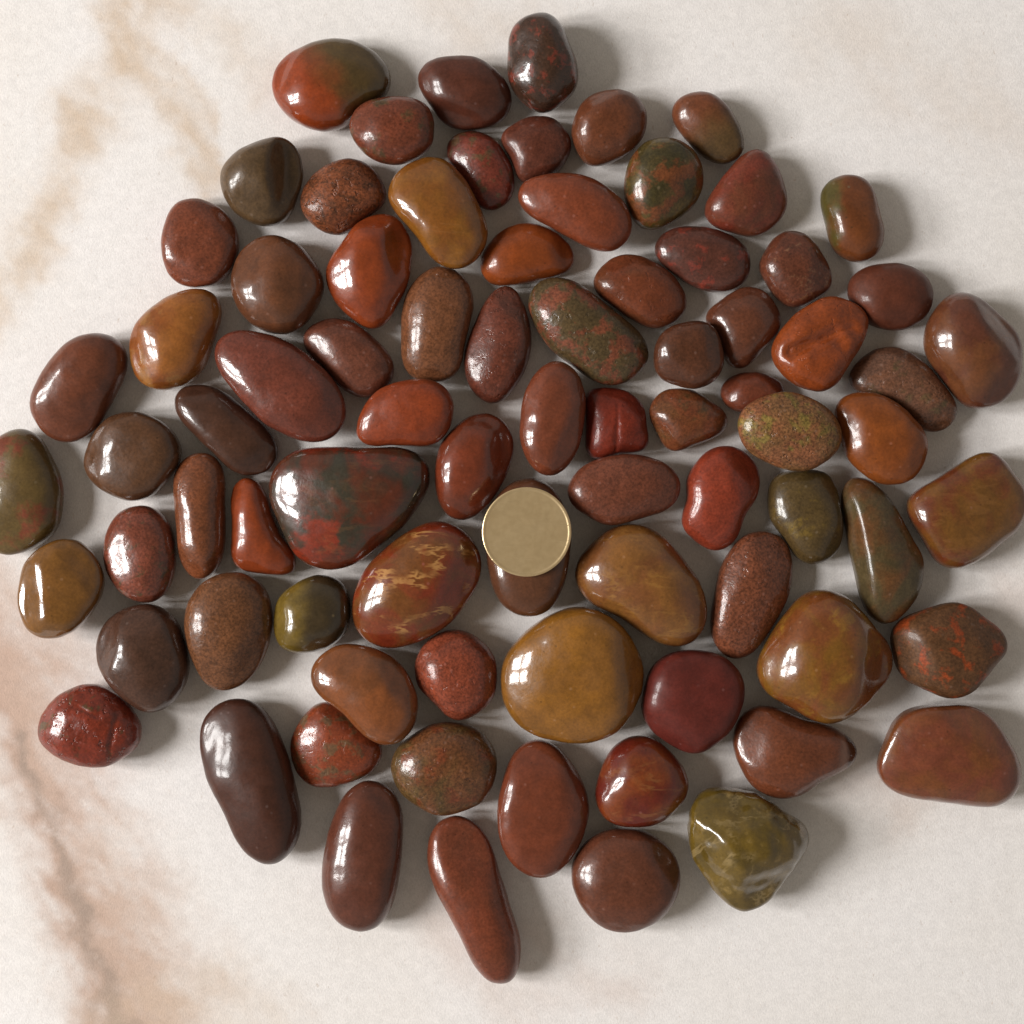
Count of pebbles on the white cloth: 81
